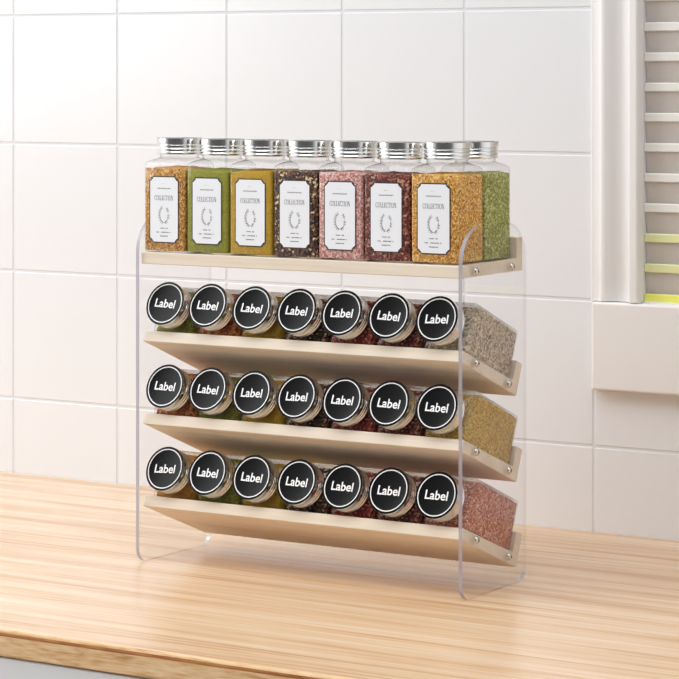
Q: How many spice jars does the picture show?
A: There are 29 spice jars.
